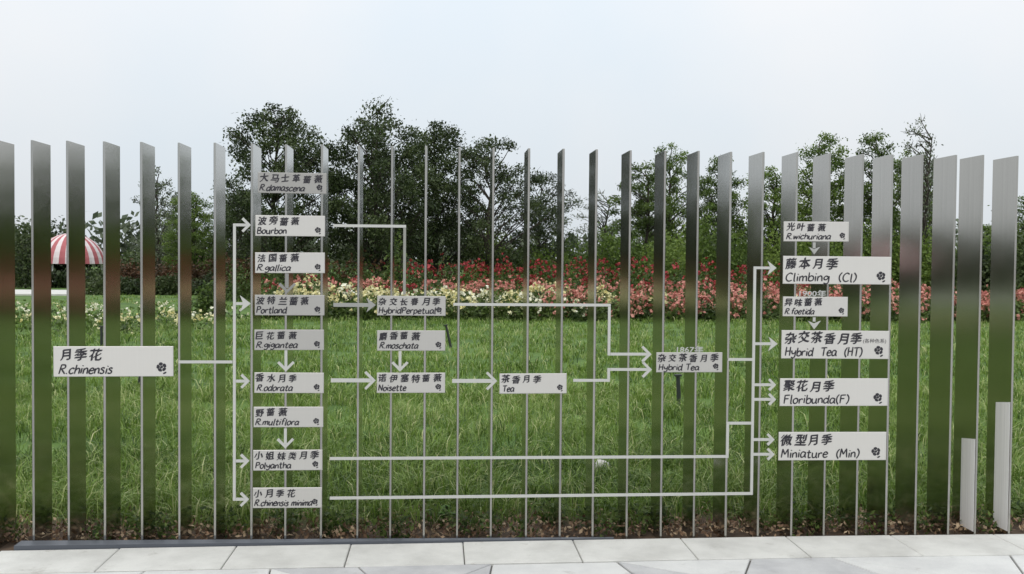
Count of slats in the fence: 31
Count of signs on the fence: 21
